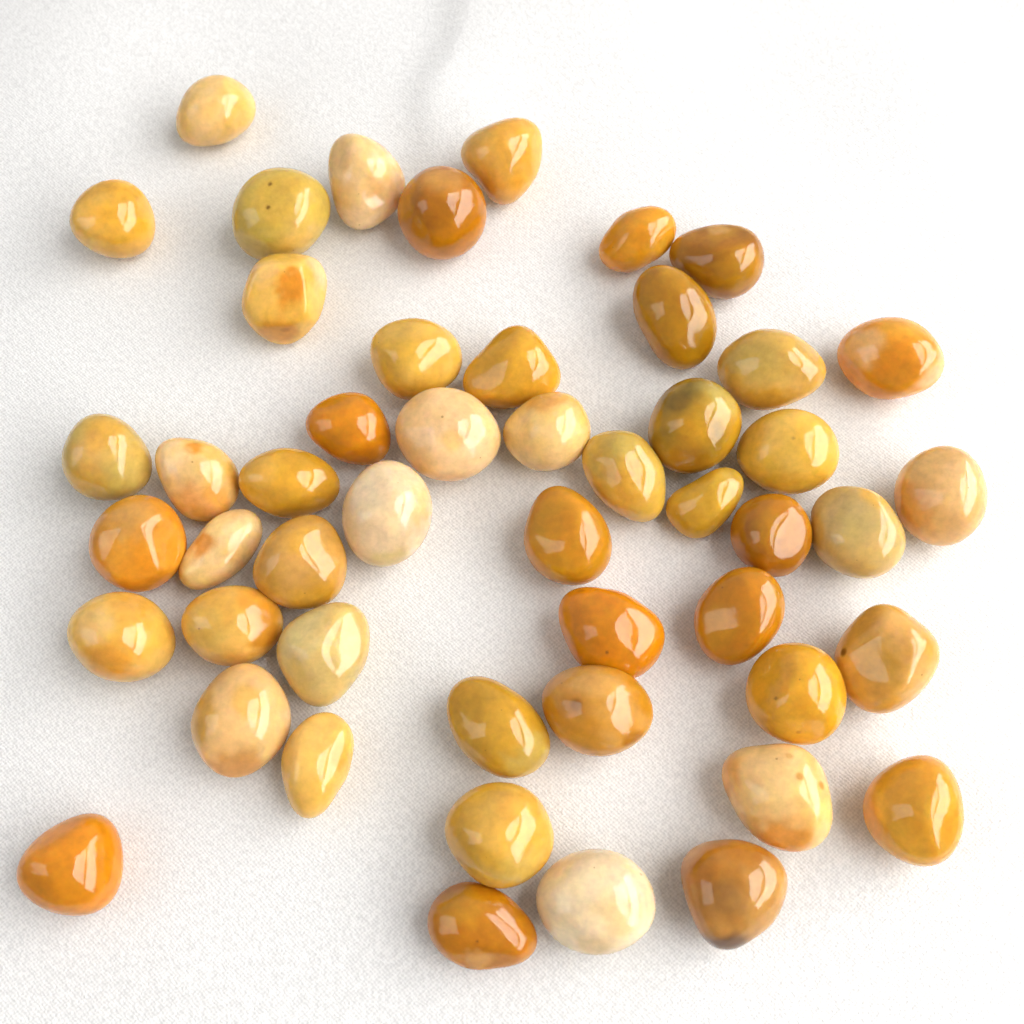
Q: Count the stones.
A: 50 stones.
